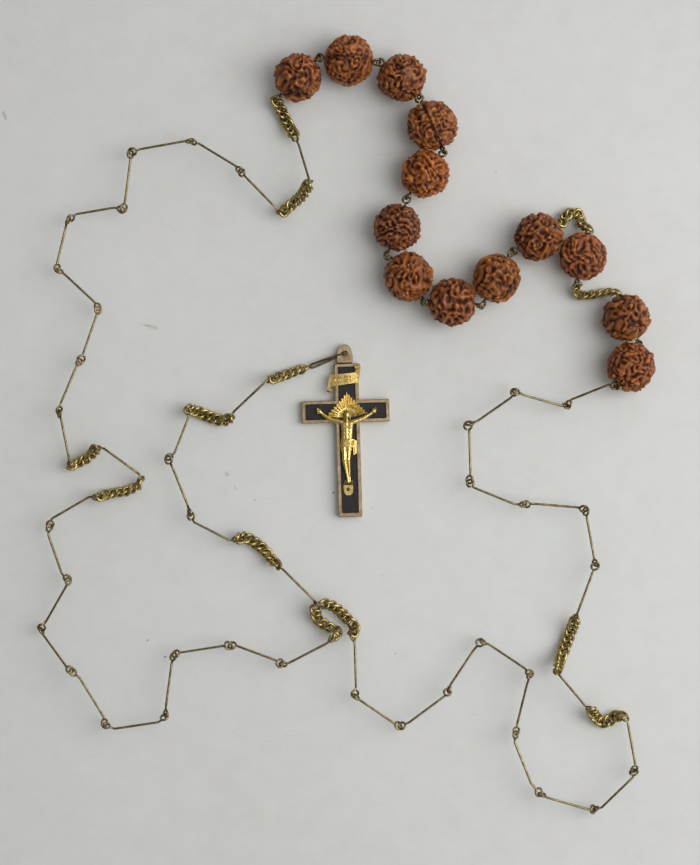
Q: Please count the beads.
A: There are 13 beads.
